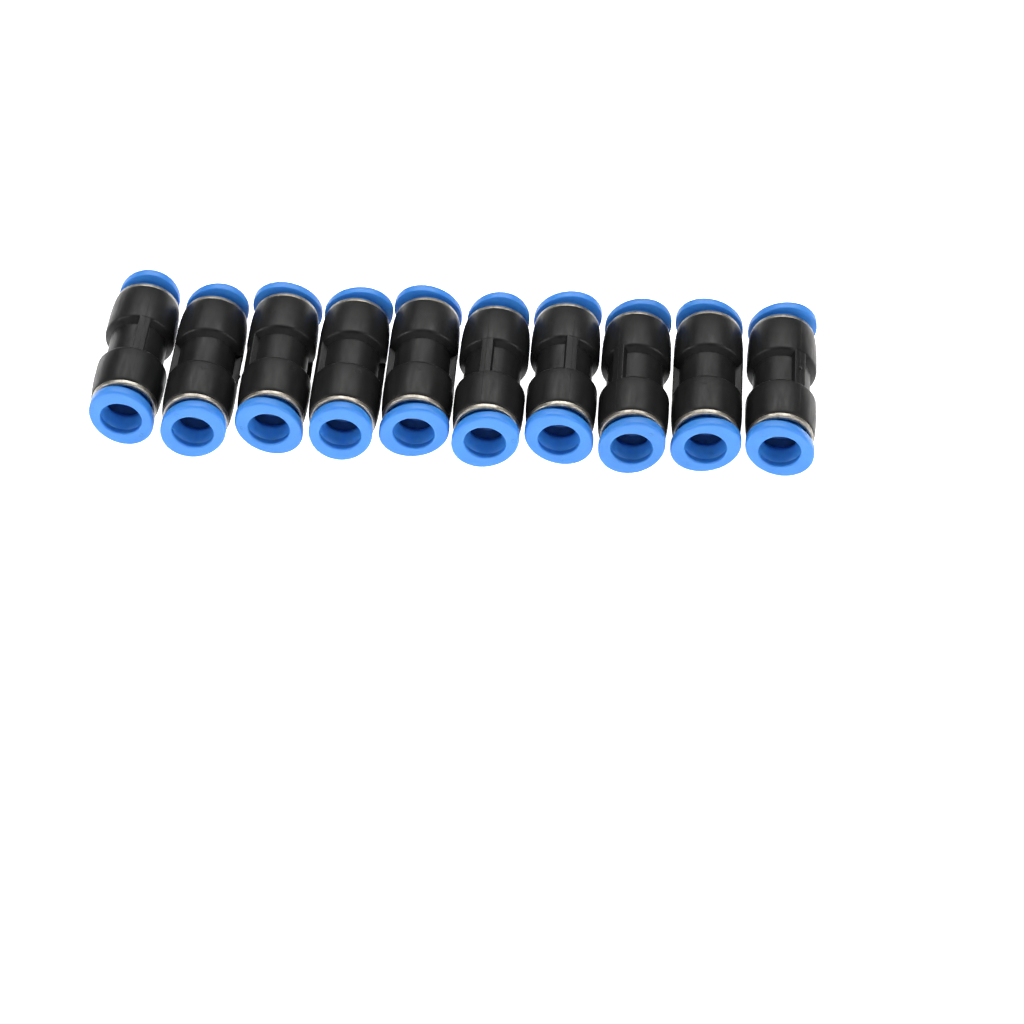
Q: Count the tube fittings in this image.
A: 10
